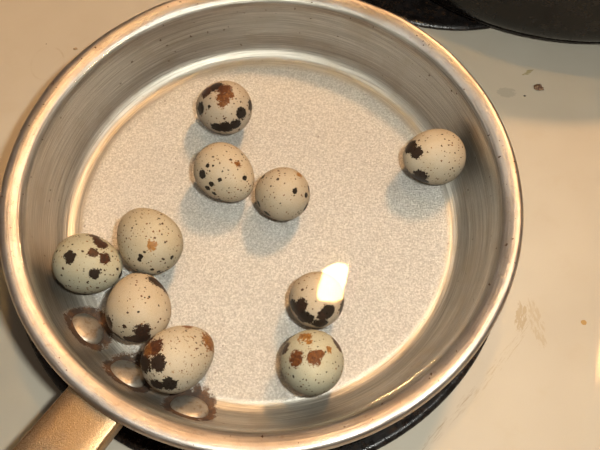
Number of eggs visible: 10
